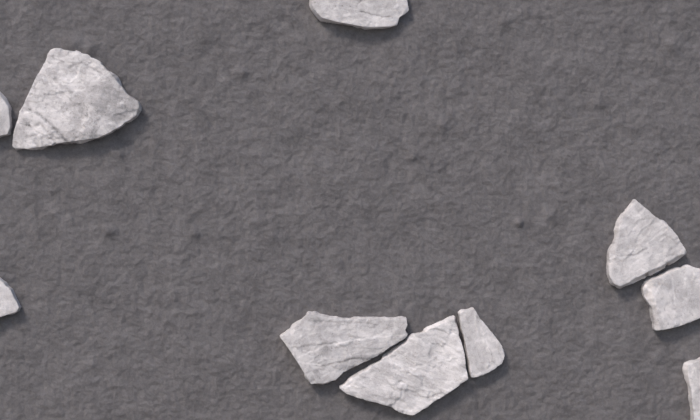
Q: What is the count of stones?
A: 10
